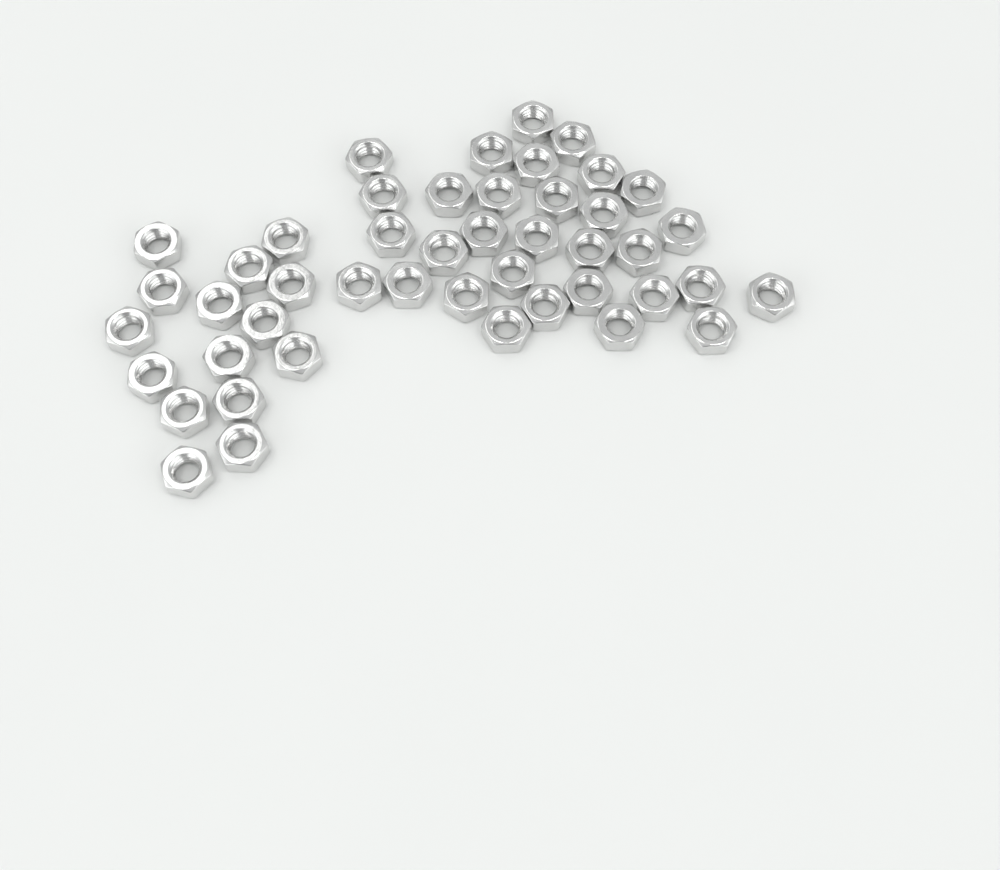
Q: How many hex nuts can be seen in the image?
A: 46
